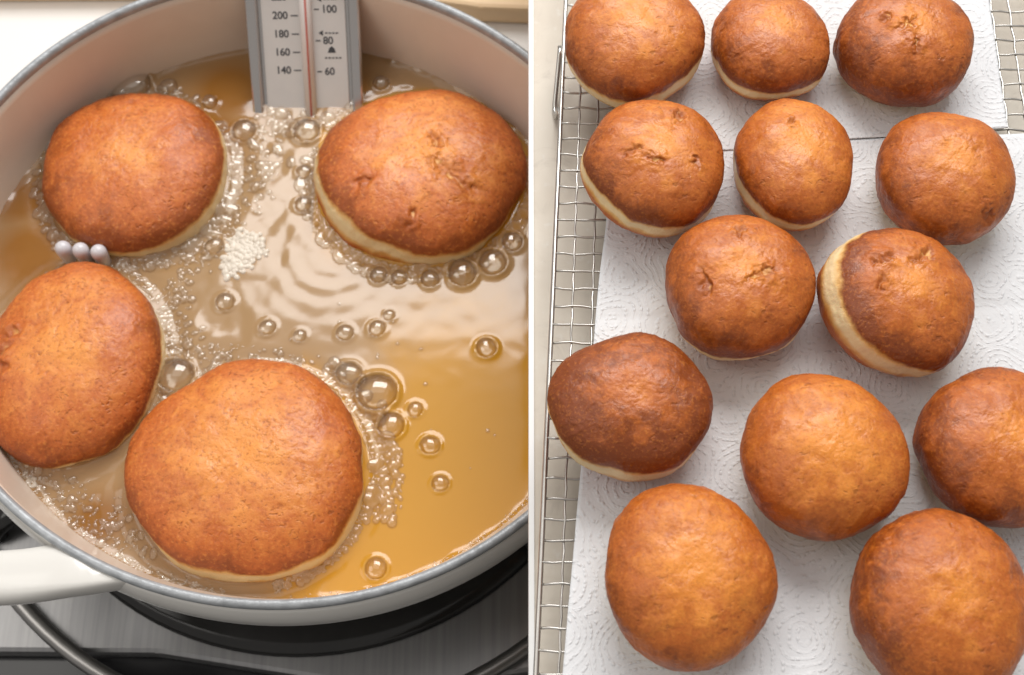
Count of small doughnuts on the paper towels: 13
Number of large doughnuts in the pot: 4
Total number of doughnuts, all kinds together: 17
